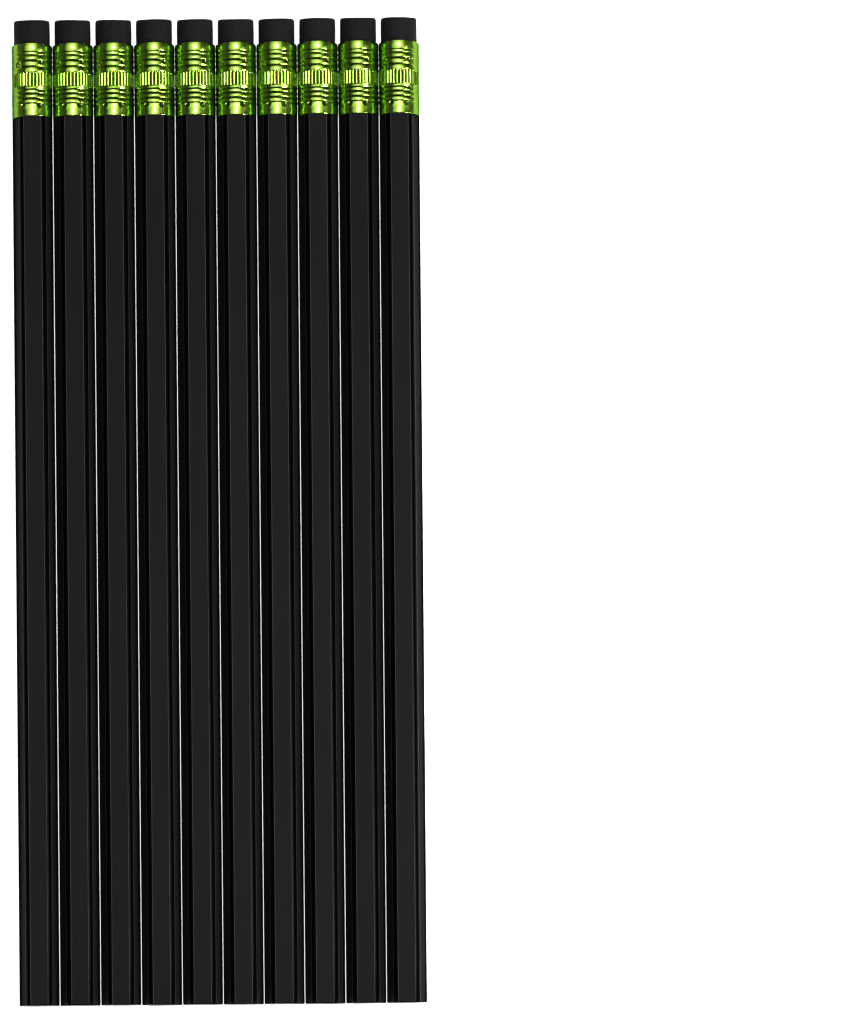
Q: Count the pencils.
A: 10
